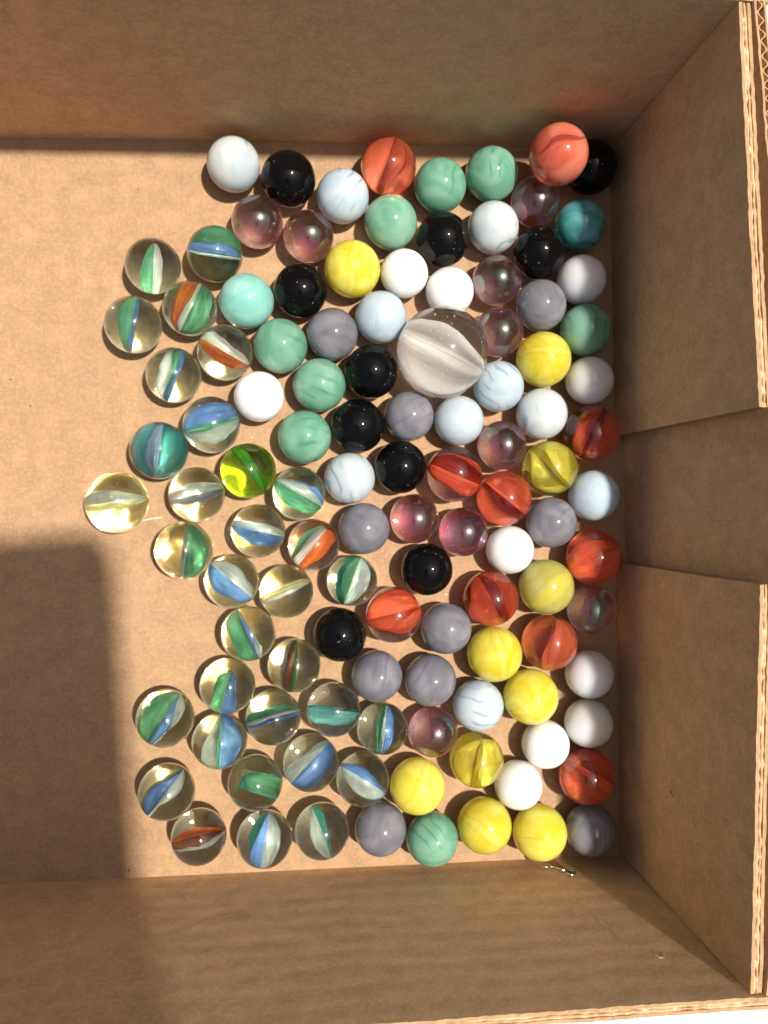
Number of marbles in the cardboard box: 114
